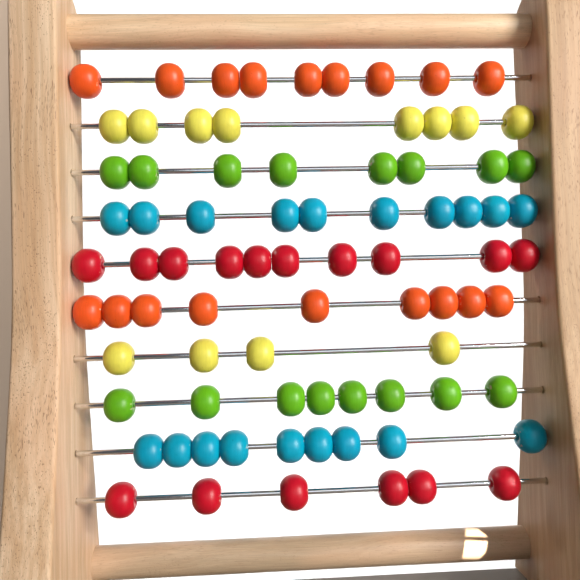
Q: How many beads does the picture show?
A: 81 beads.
